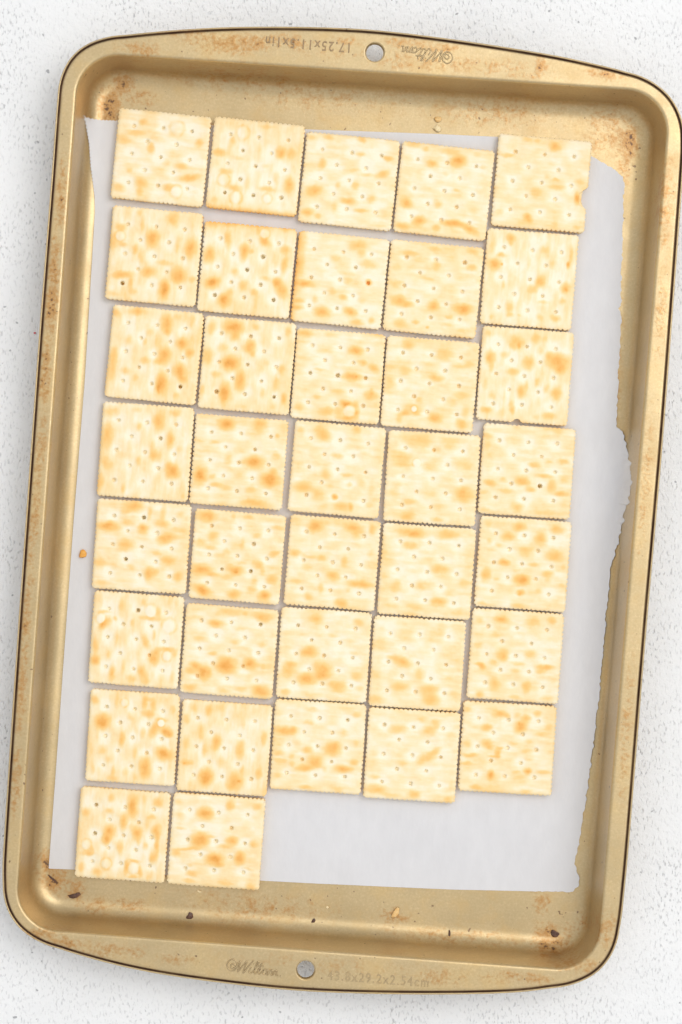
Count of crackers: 37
